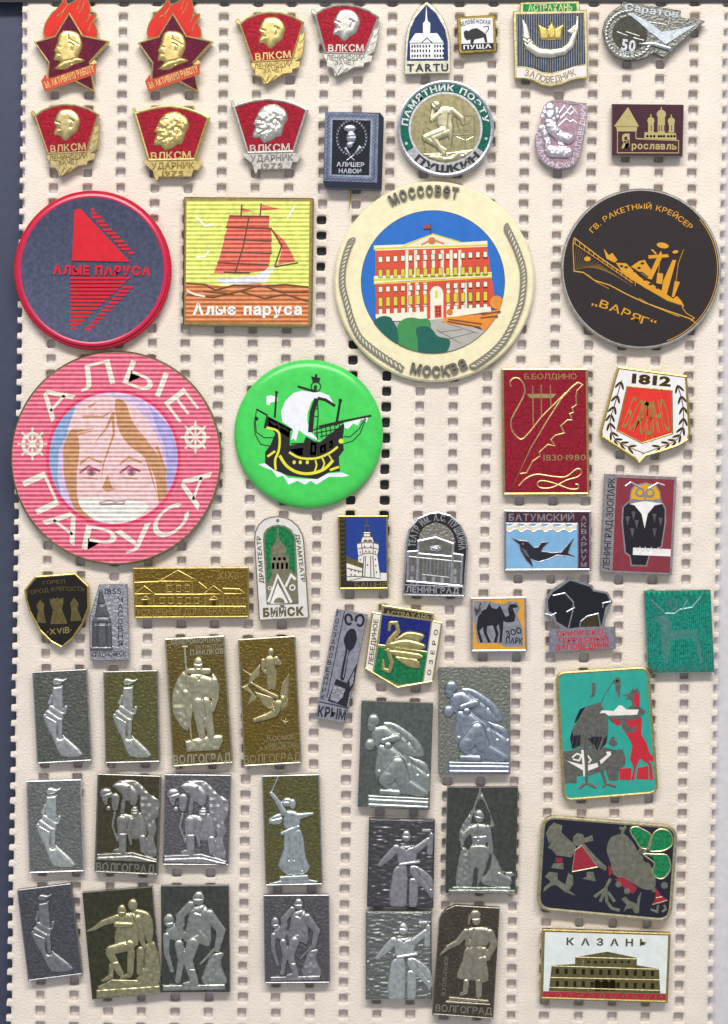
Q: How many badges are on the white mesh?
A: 57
